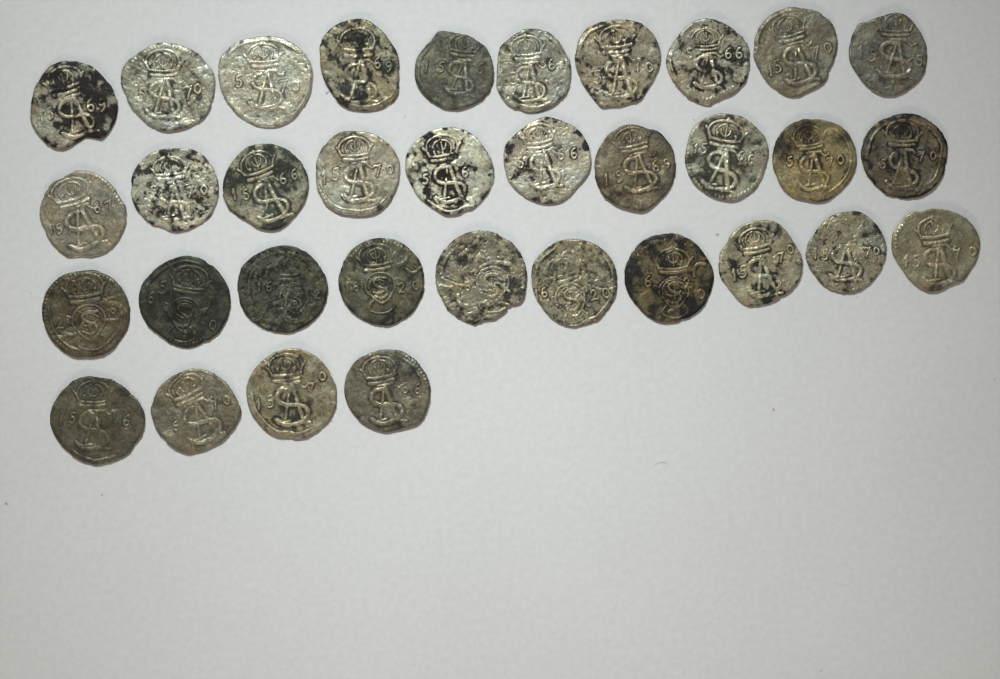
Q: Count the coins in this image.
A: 34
